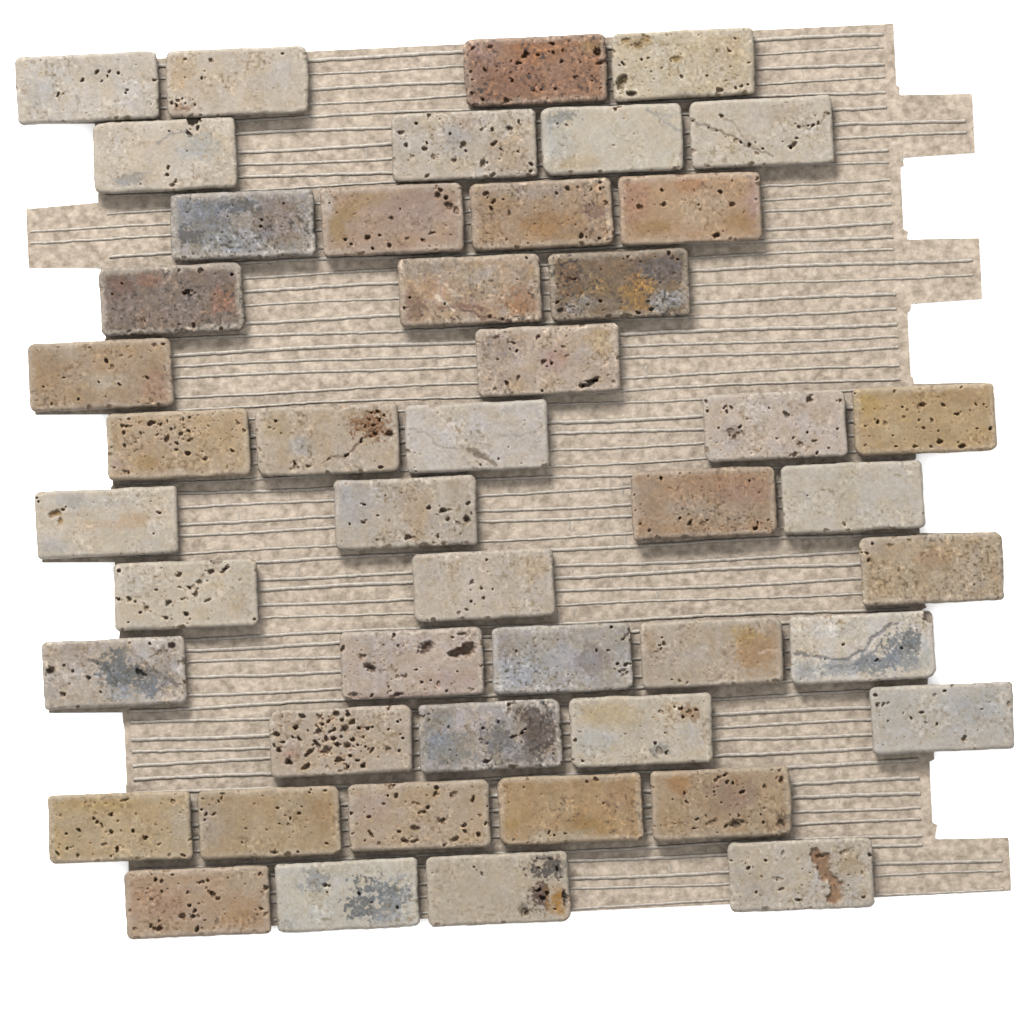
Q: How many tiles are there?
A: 47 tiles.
